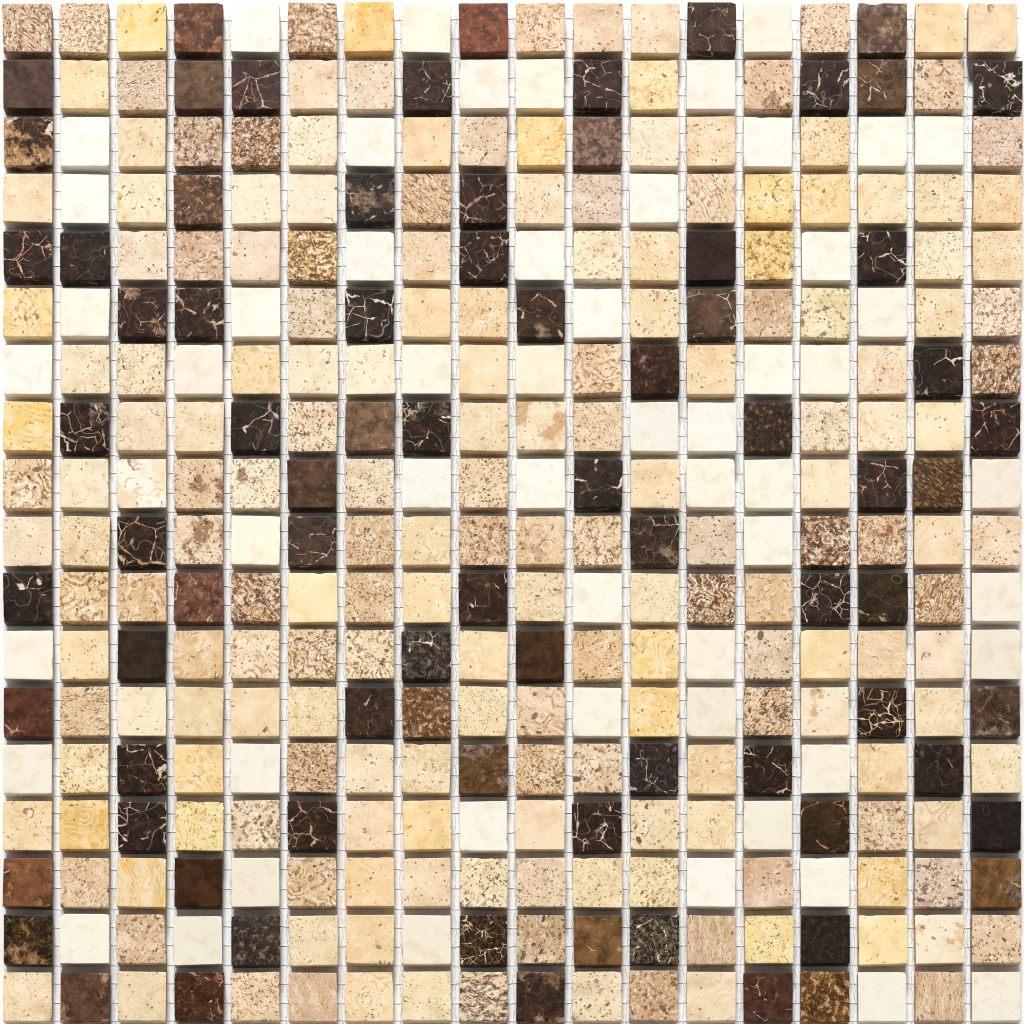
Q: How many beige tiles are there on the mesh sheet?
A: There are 190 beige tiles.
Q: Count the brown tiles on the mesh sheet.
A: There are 79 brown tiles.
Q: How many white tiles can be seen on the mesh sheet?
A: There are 55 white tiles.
